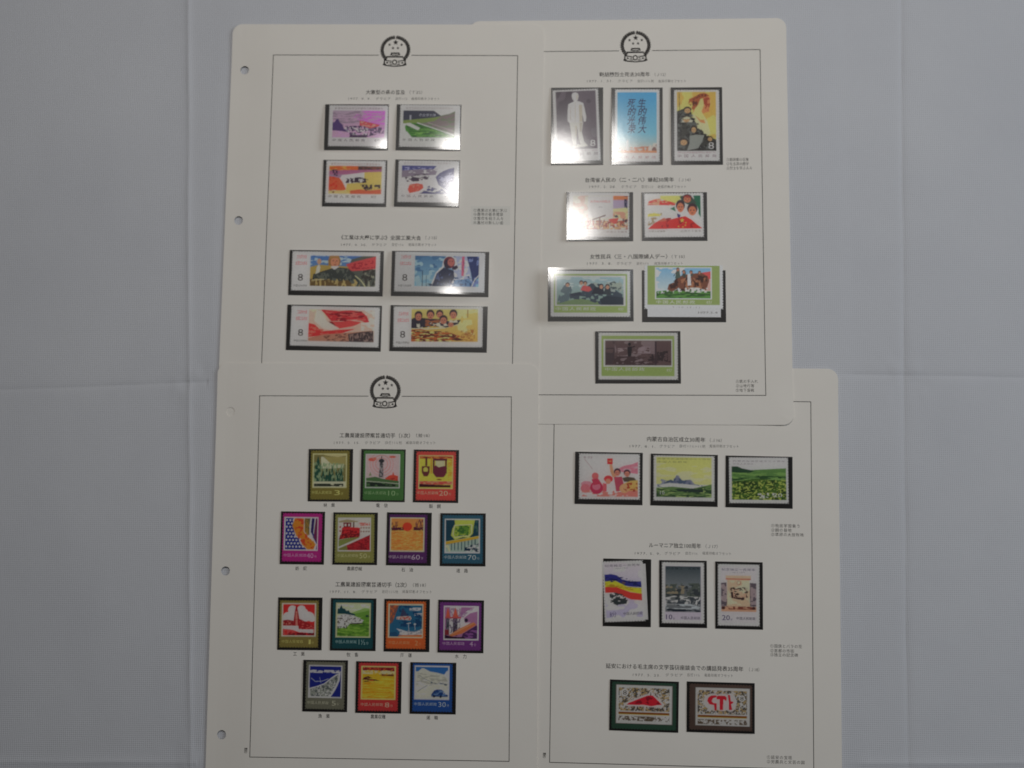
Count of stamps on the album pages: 38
